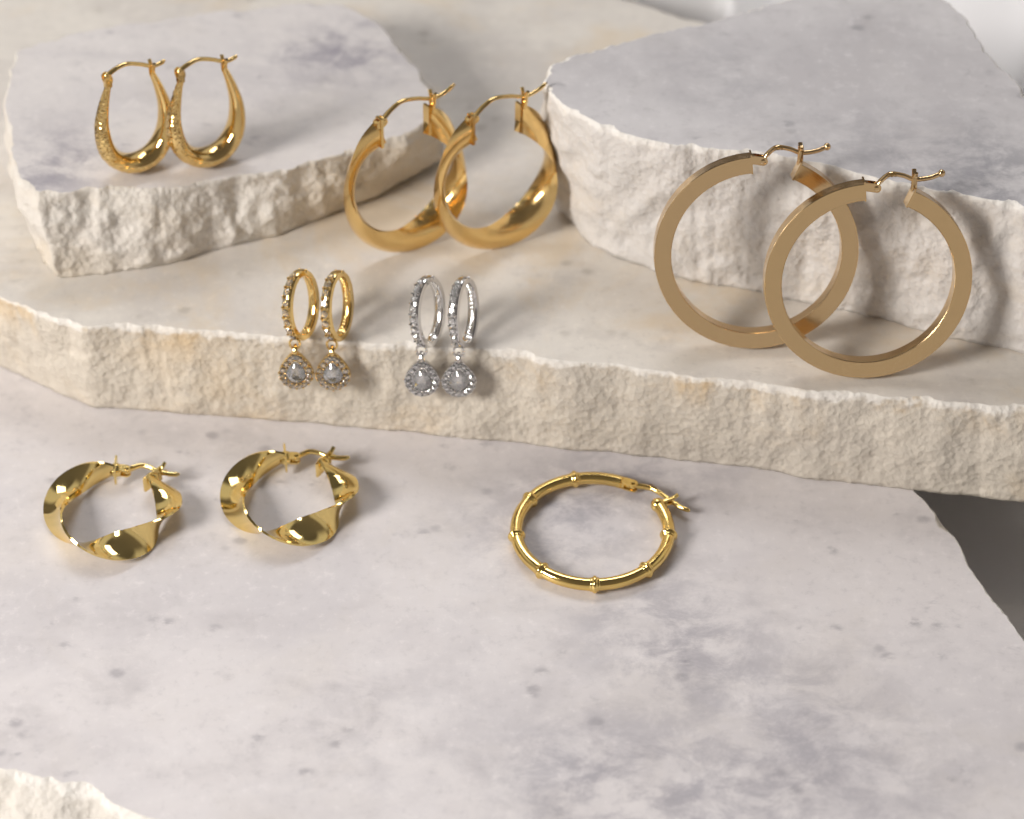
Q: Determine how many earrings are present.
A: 13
